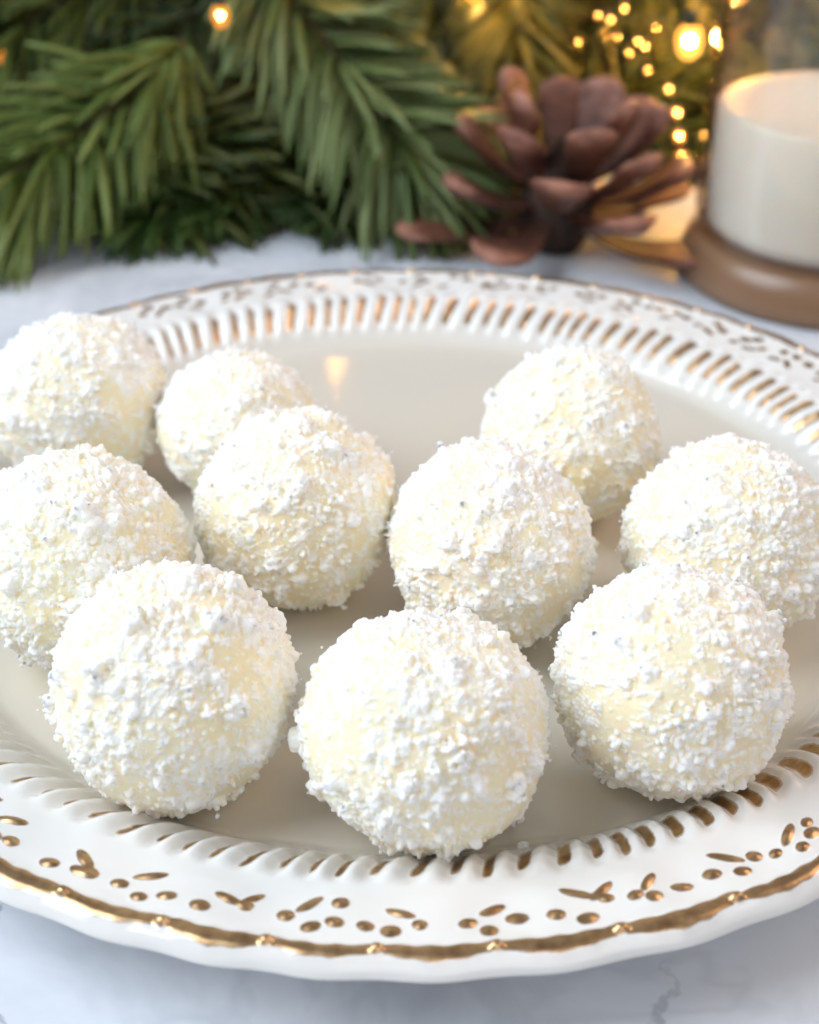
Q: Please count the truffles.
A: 10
